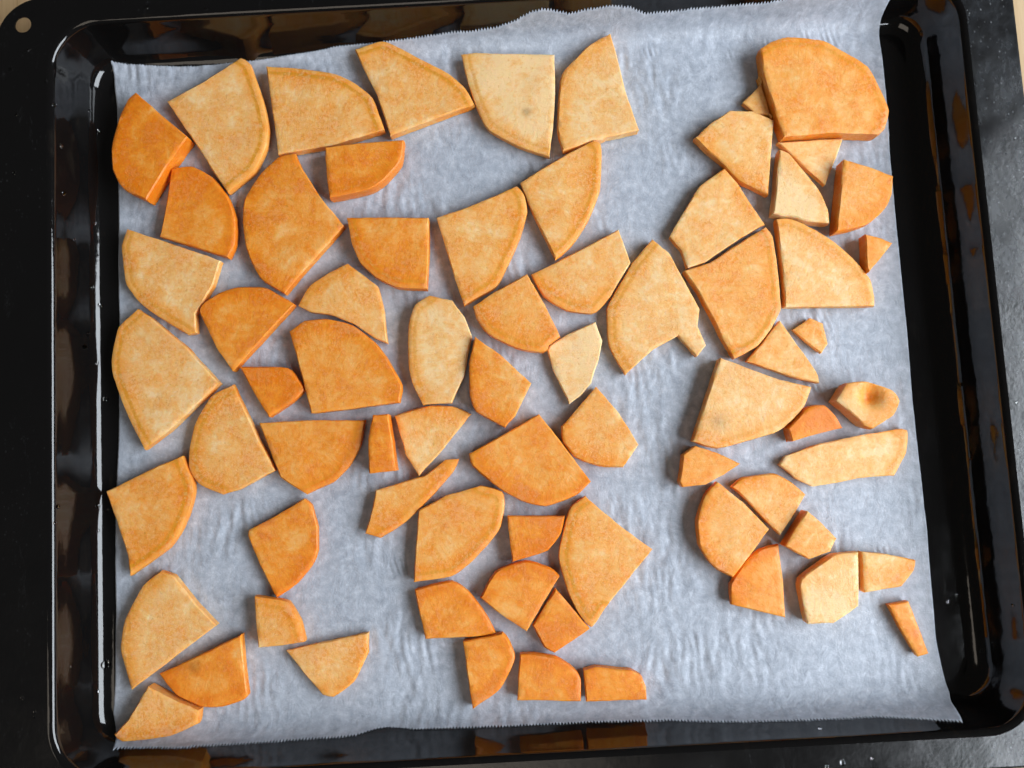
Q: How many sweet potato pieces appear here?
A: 71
